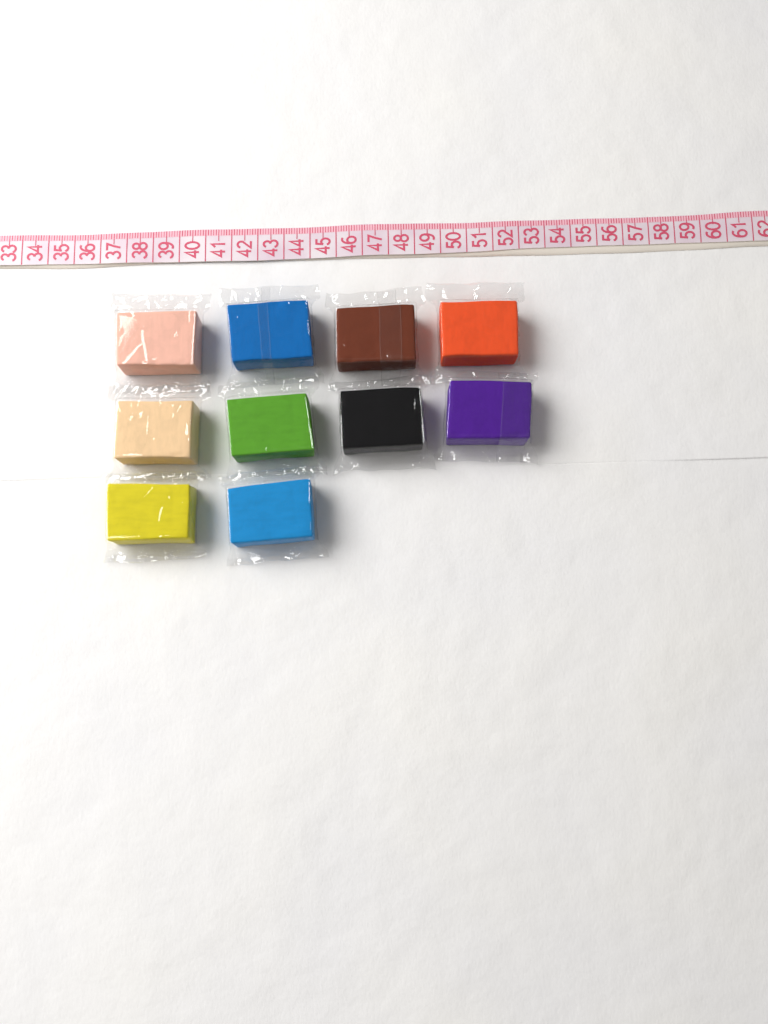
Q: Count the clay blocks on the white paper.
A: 10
